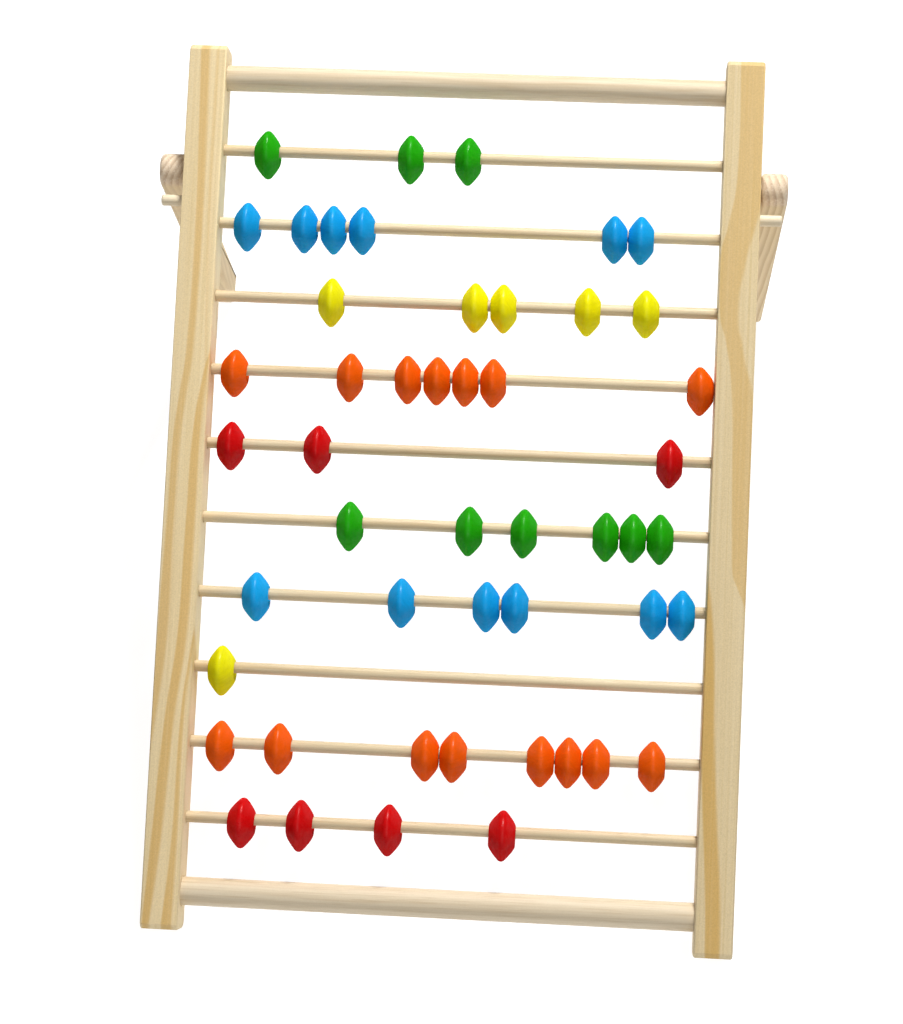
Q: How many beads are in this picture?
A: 49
